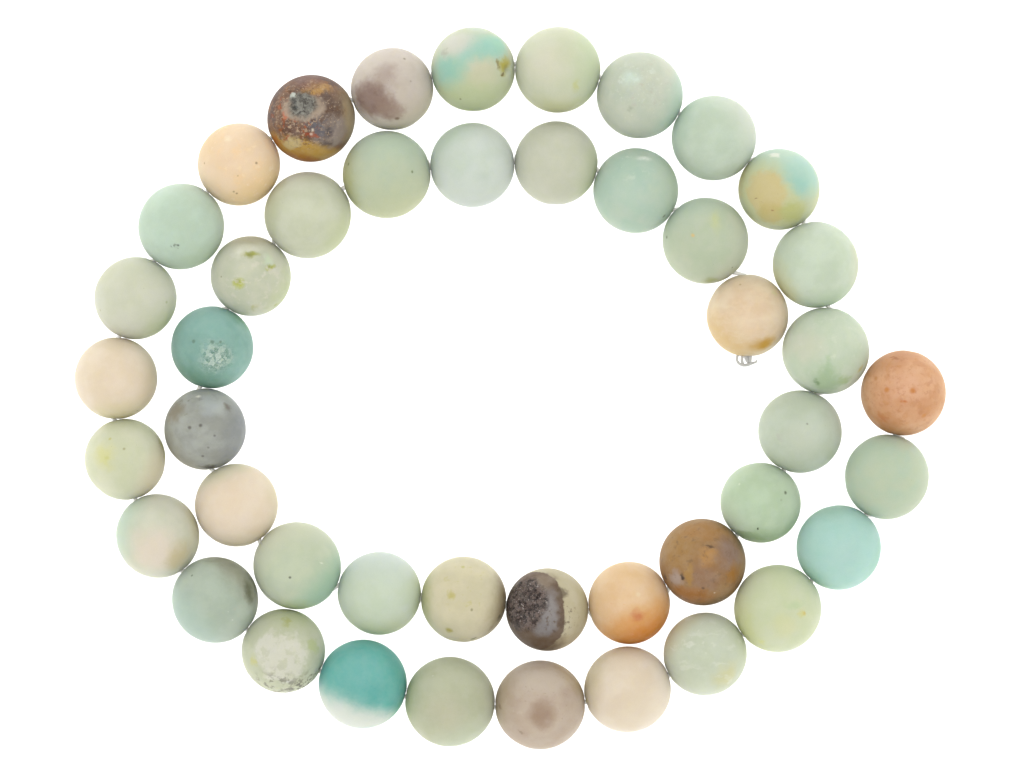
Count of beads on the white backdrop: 45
